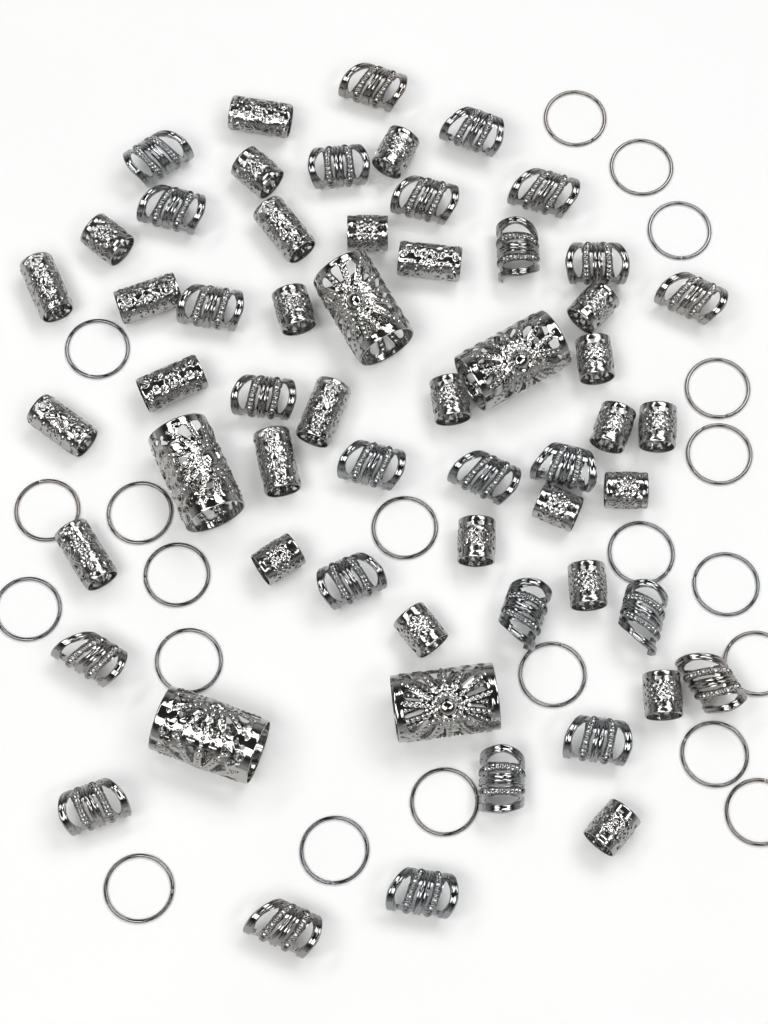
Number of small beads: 28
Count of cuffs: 25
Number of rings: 21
